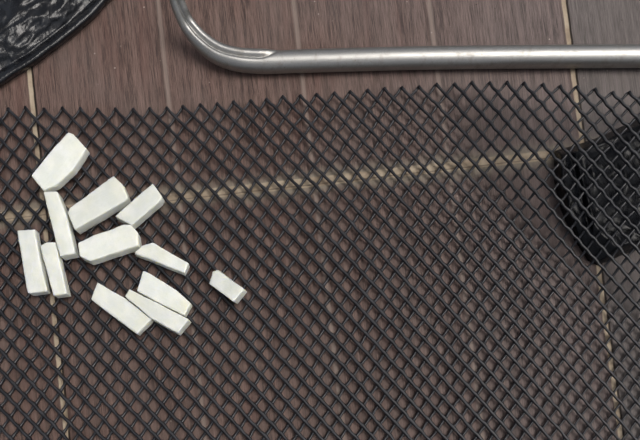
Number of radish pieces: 12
